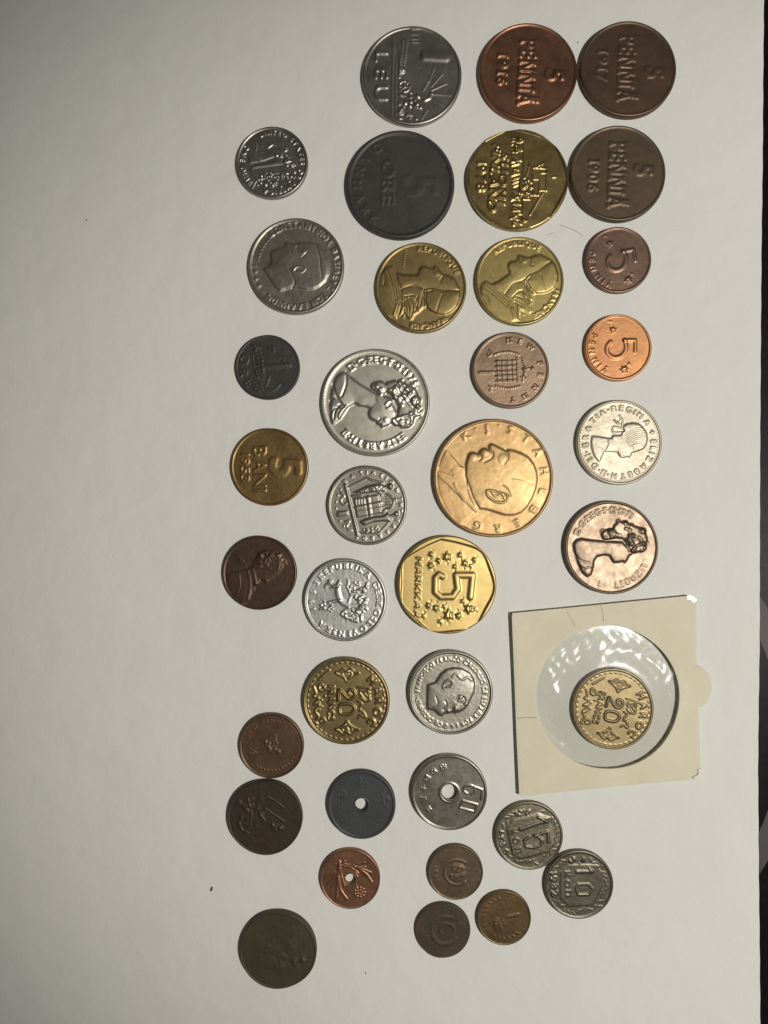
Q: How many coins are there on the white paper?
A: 37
